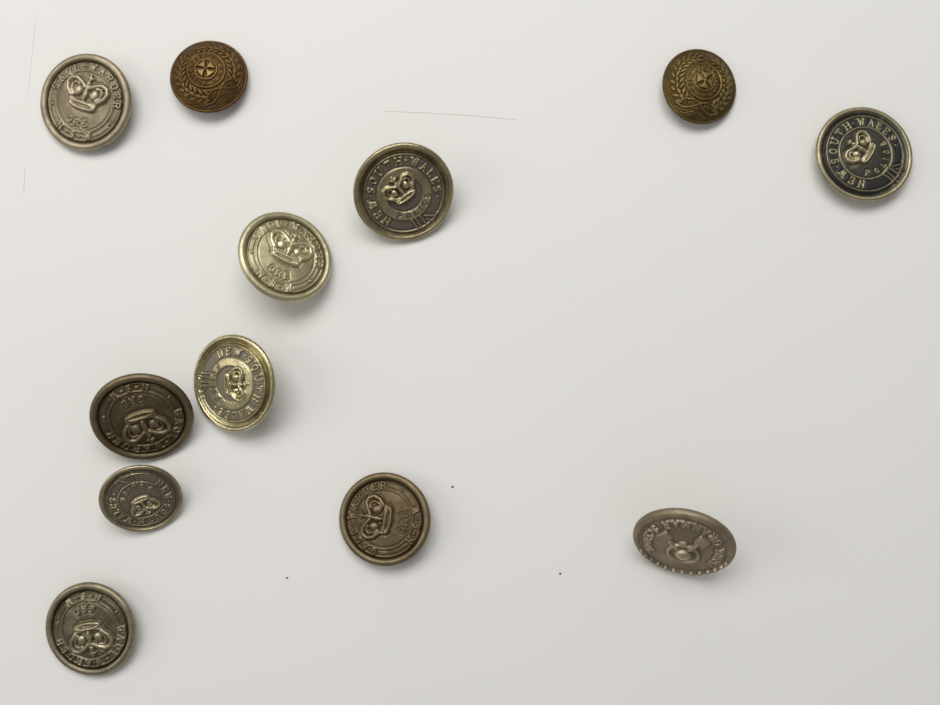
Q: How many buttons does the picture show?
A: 12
